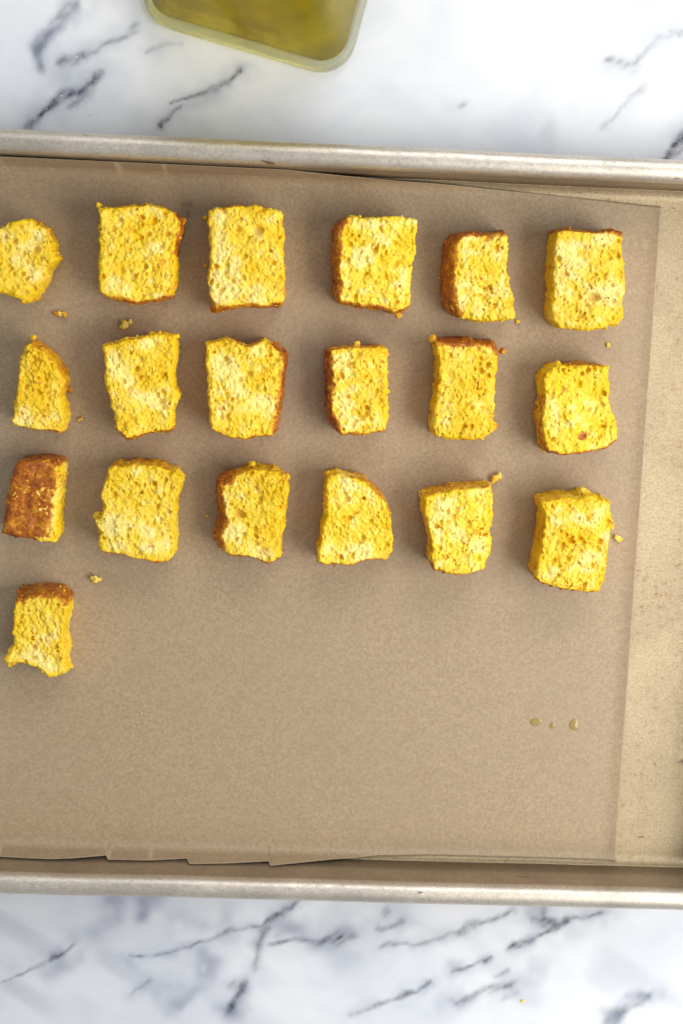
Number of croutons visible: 19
